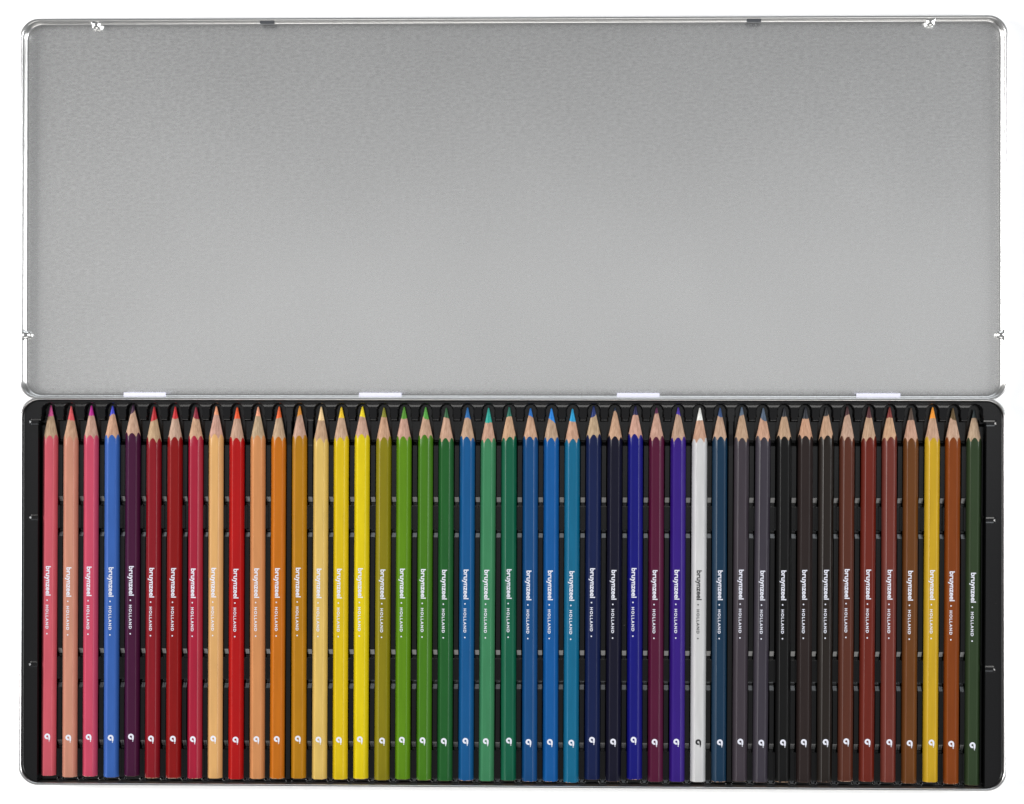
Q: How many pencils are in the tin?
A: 45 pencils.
